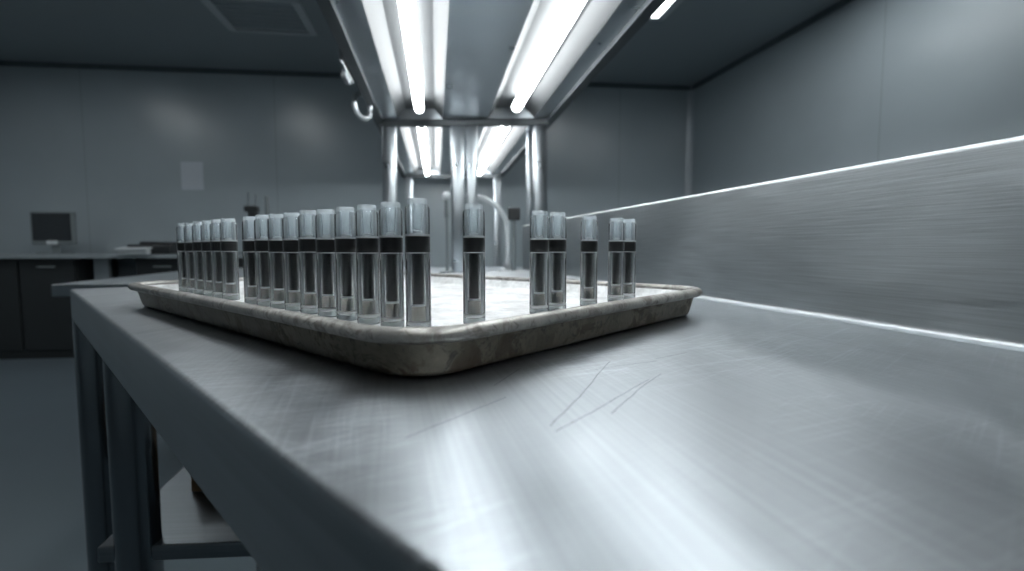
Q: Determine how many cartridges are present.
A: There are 22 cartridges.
